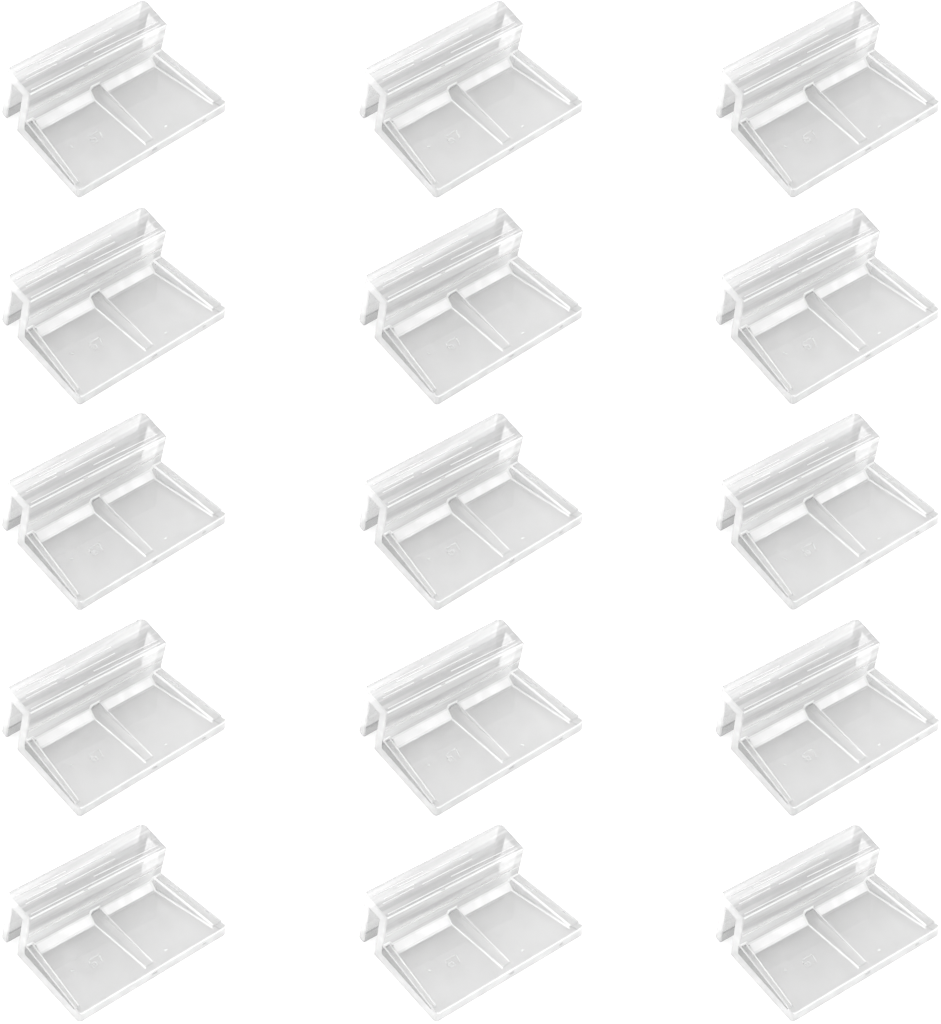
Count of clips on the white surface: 15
